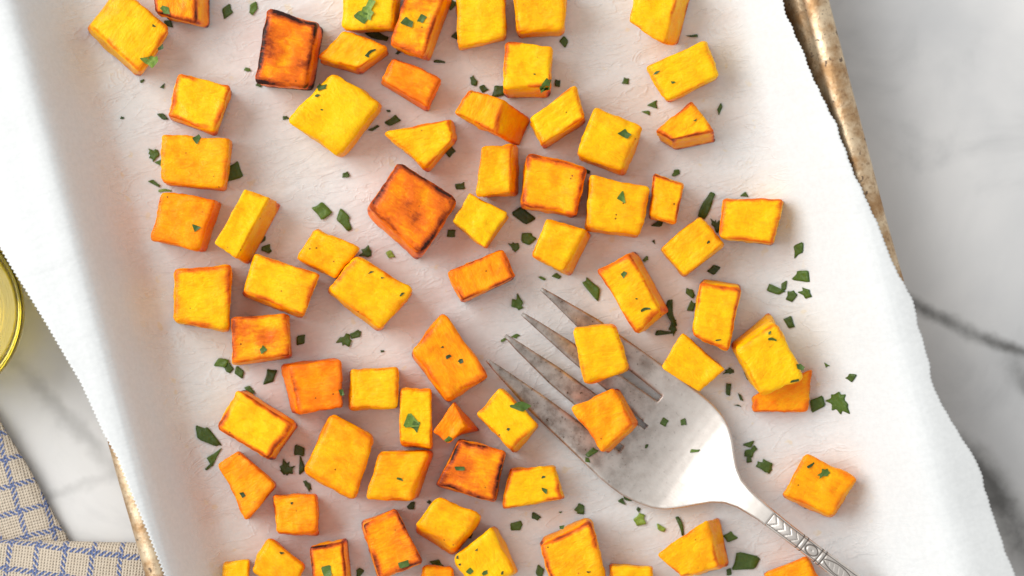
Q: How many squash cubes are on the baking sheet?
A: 69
